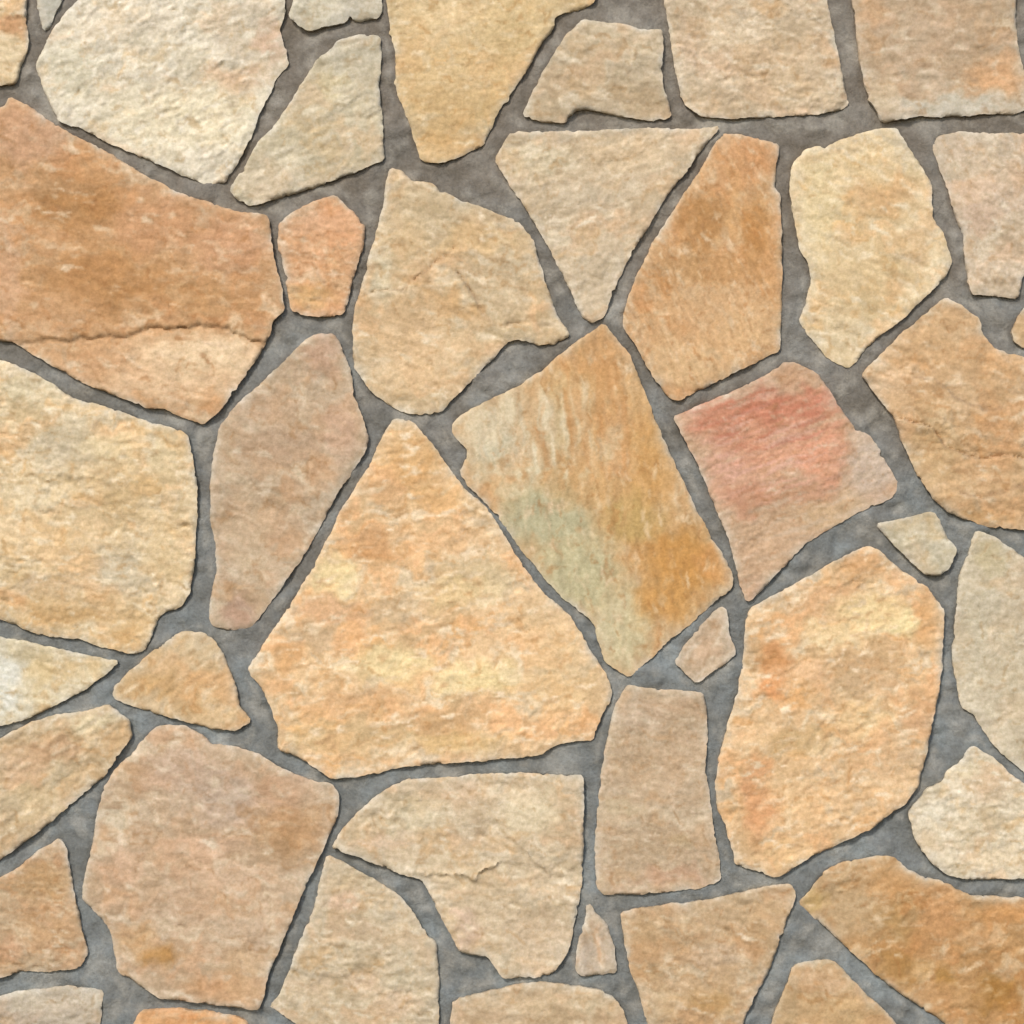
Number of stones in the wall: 43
